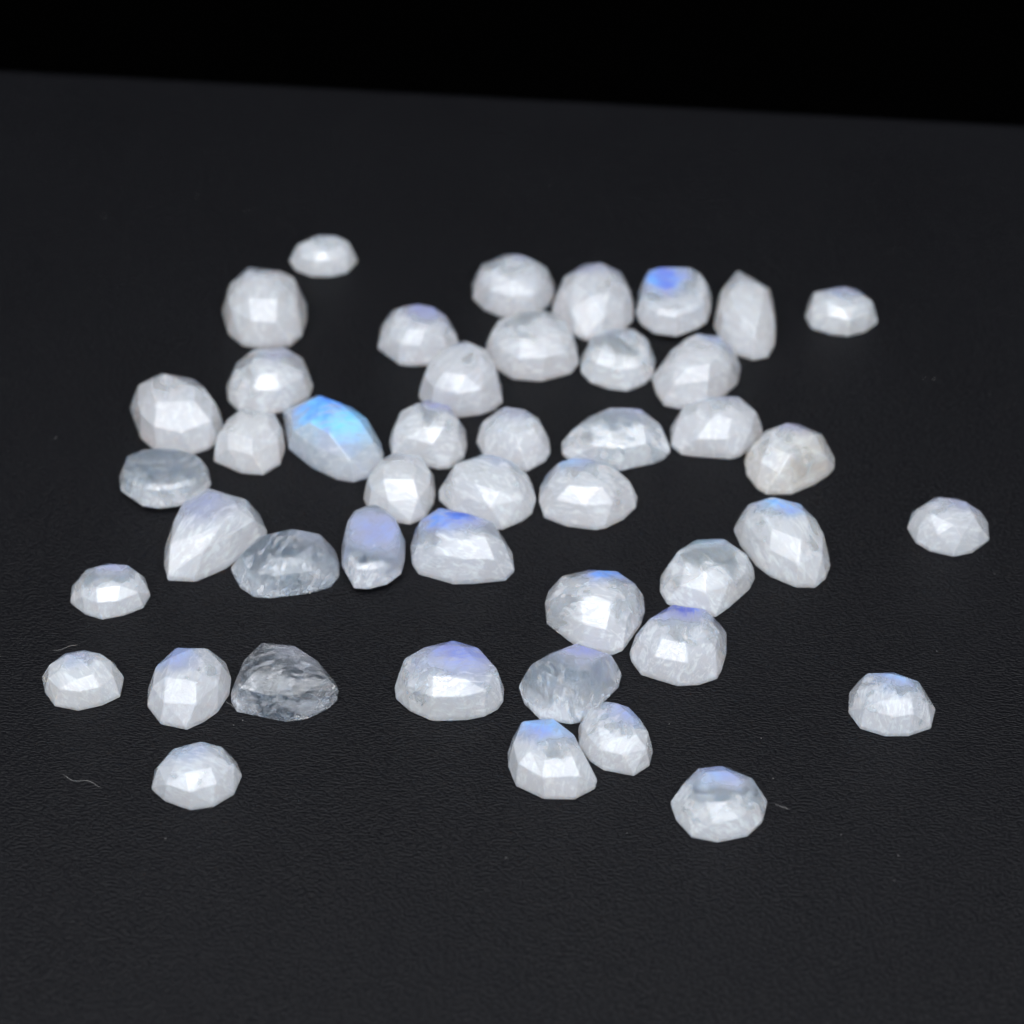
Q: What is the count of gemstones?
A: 45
